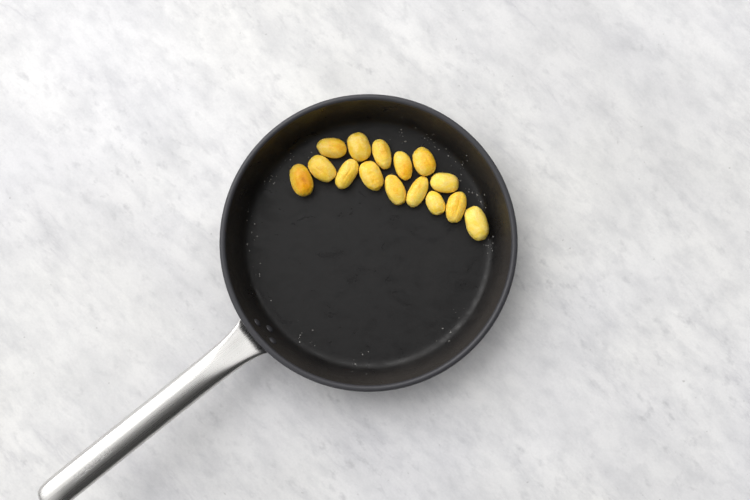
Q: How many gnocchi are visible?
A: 15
